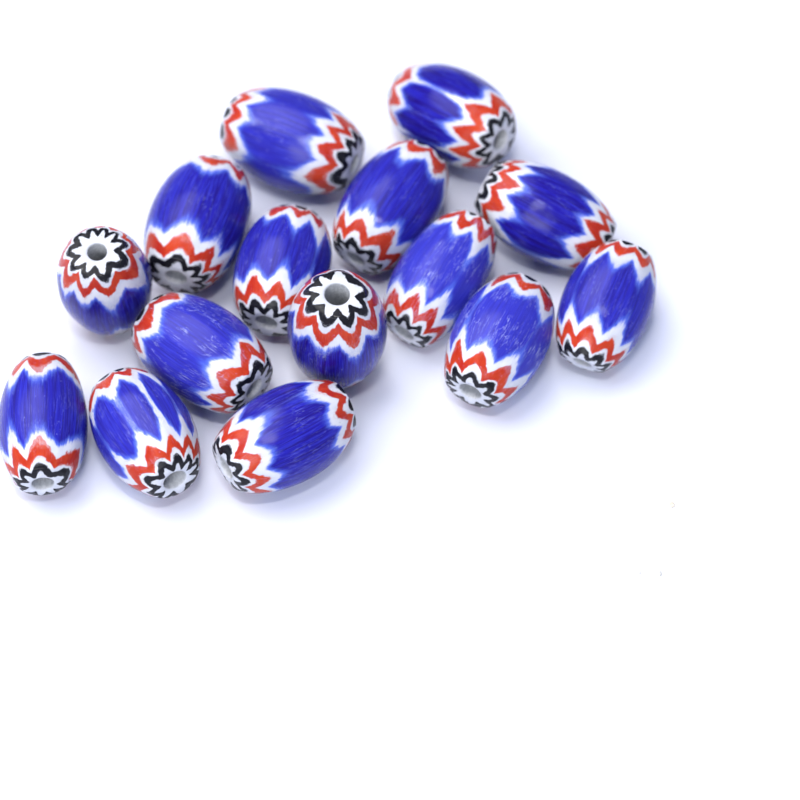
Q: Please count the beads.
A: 15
